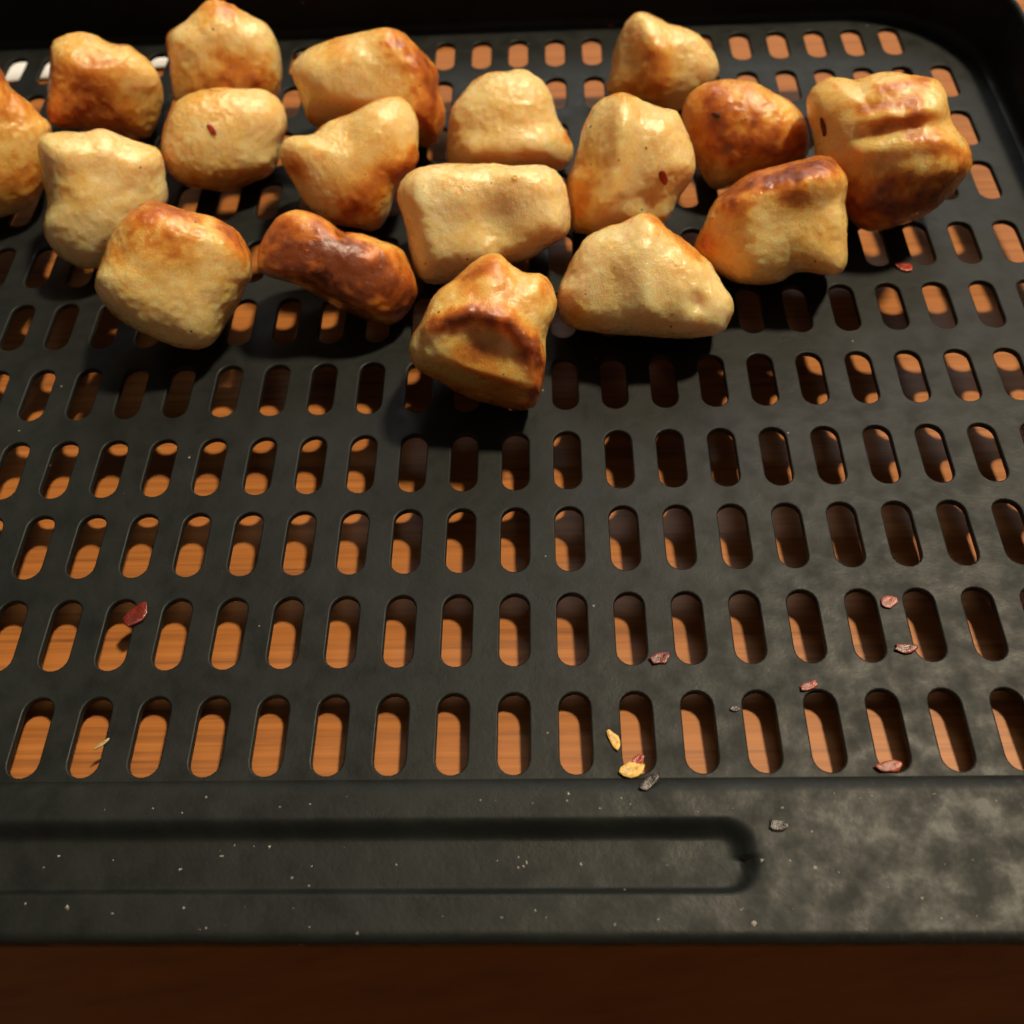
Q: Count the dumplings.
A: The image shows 18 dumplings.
